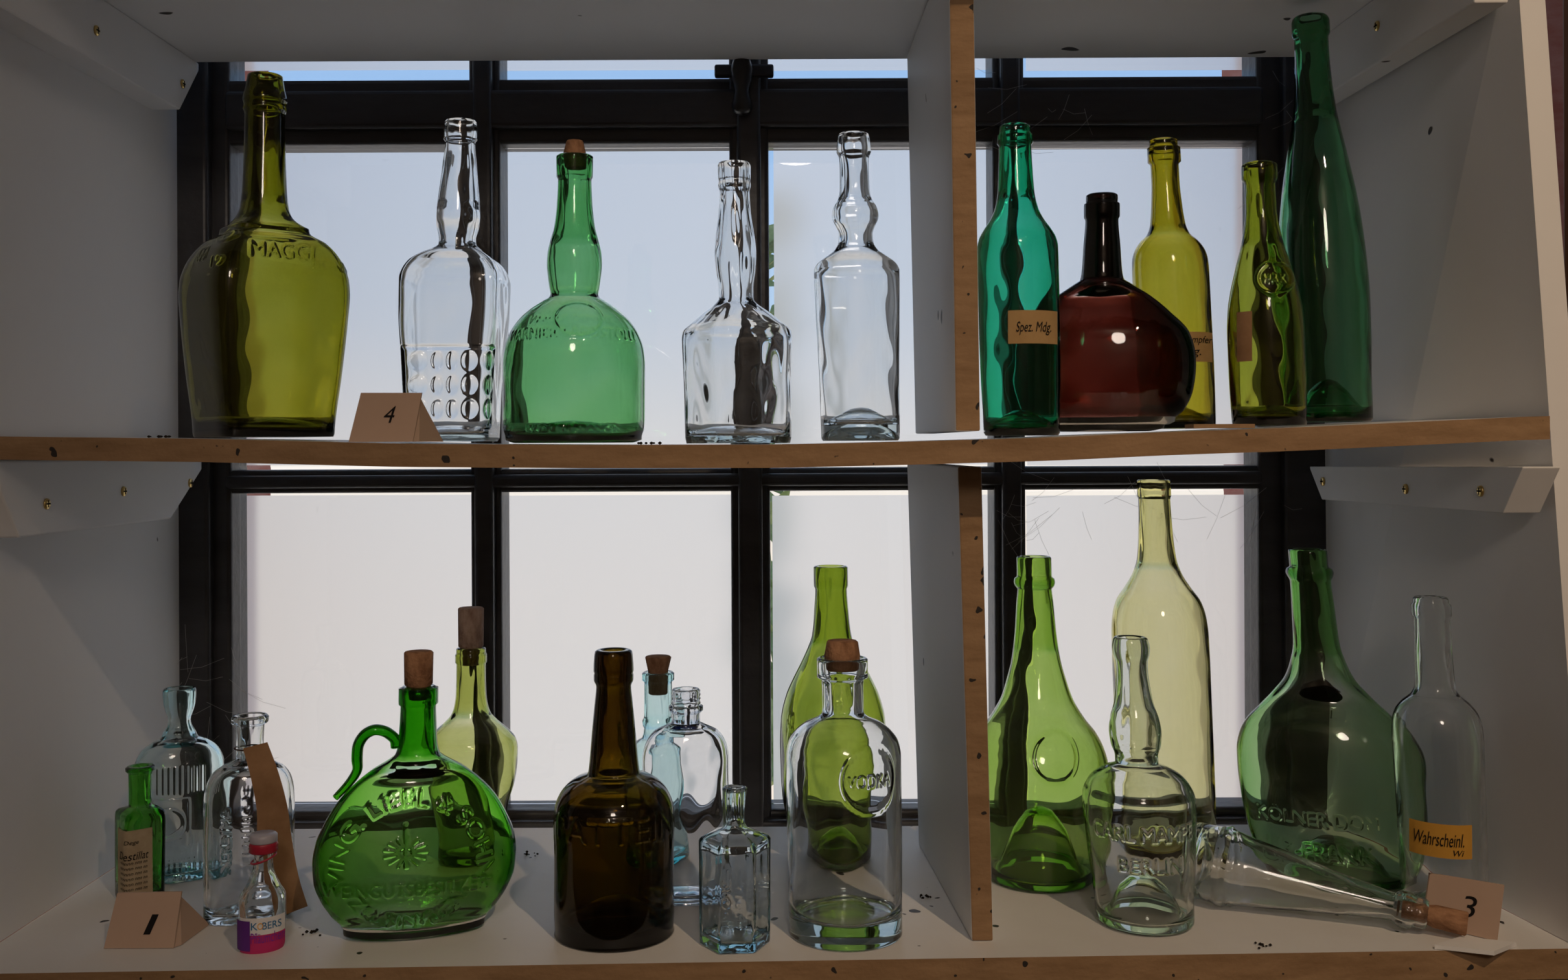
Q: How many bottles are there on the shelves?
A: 28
